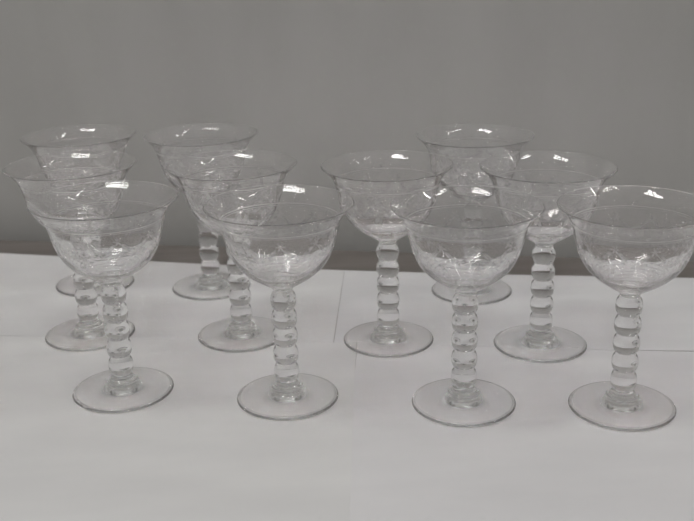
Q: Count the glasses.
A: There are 11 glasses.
